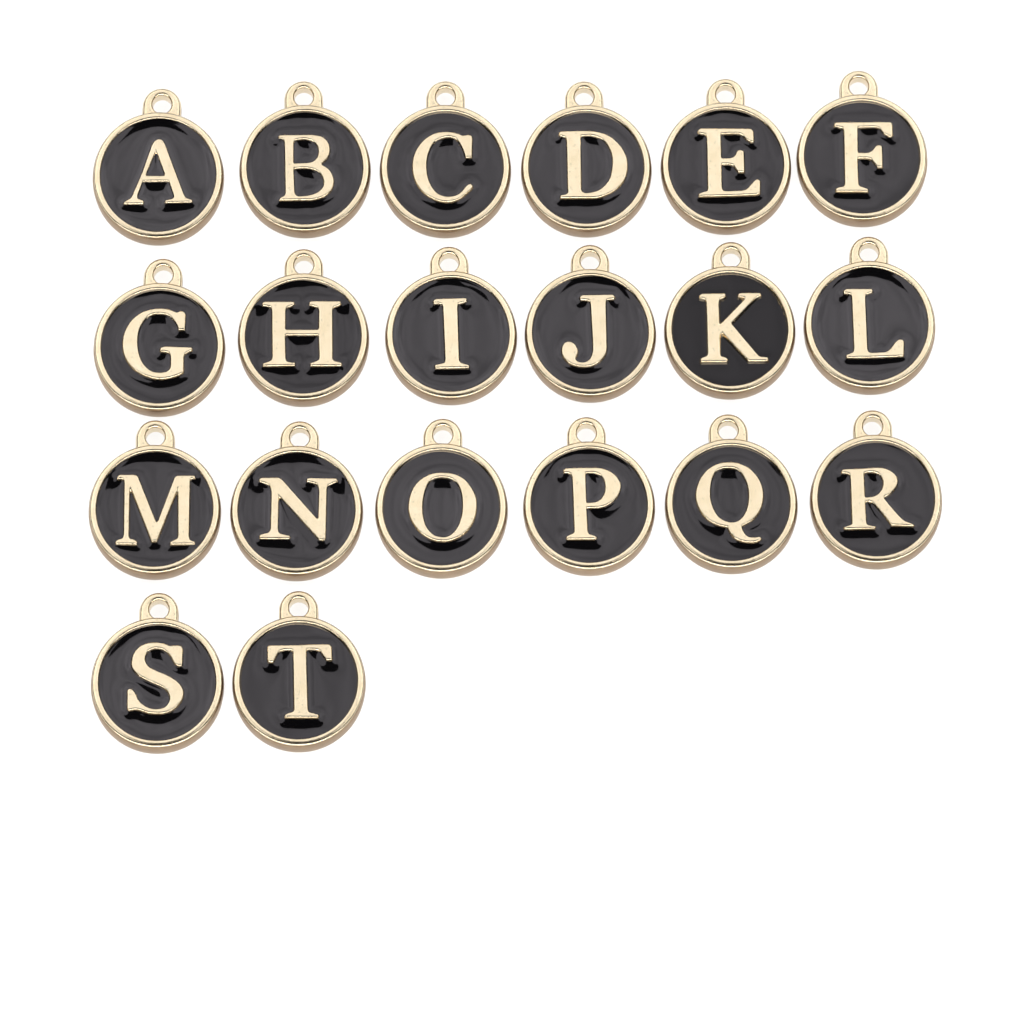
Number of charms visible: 20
